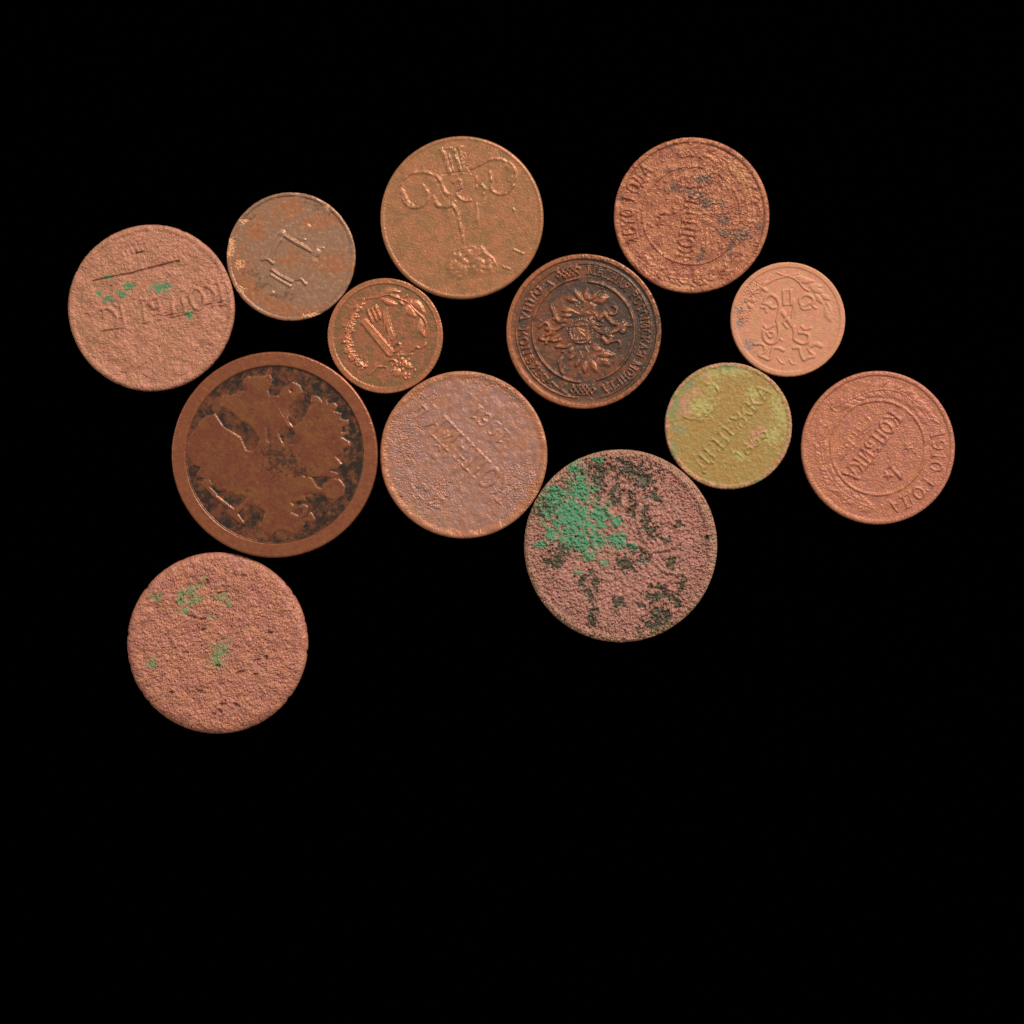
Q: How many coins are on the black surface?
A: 13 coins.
